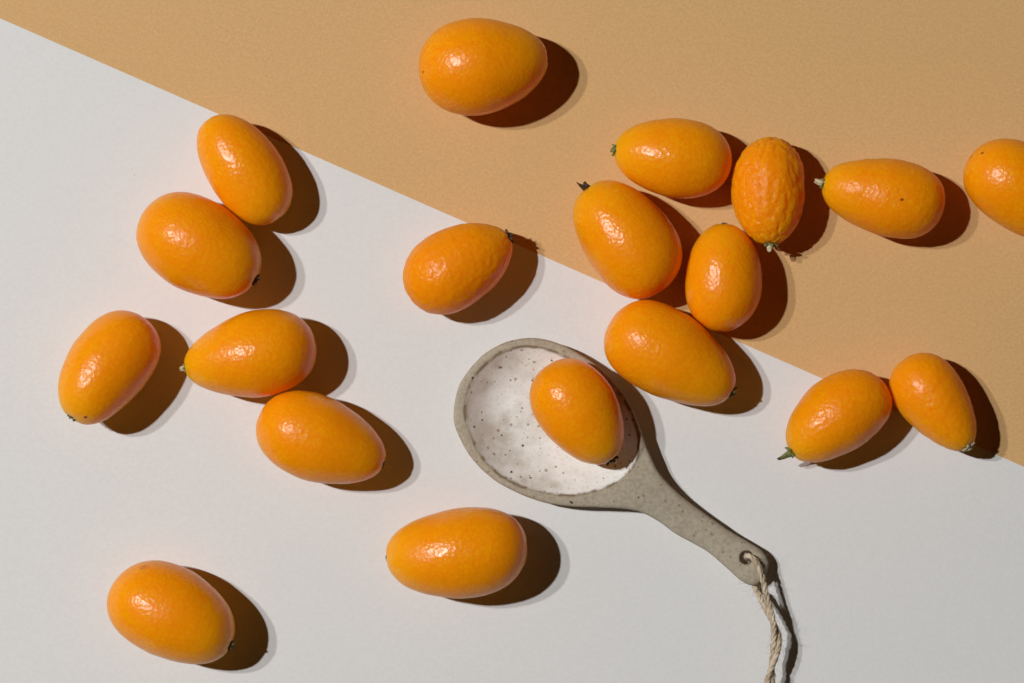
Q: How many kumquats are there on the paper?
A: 19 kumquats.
